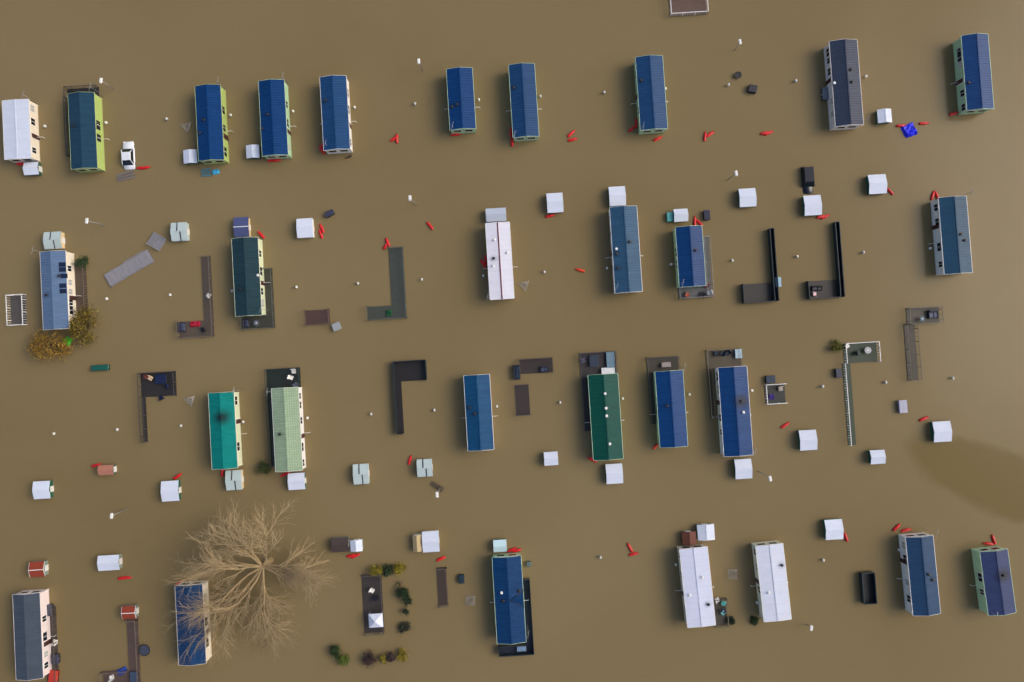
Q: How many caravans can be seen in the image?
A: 29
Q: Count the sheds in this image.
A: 39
